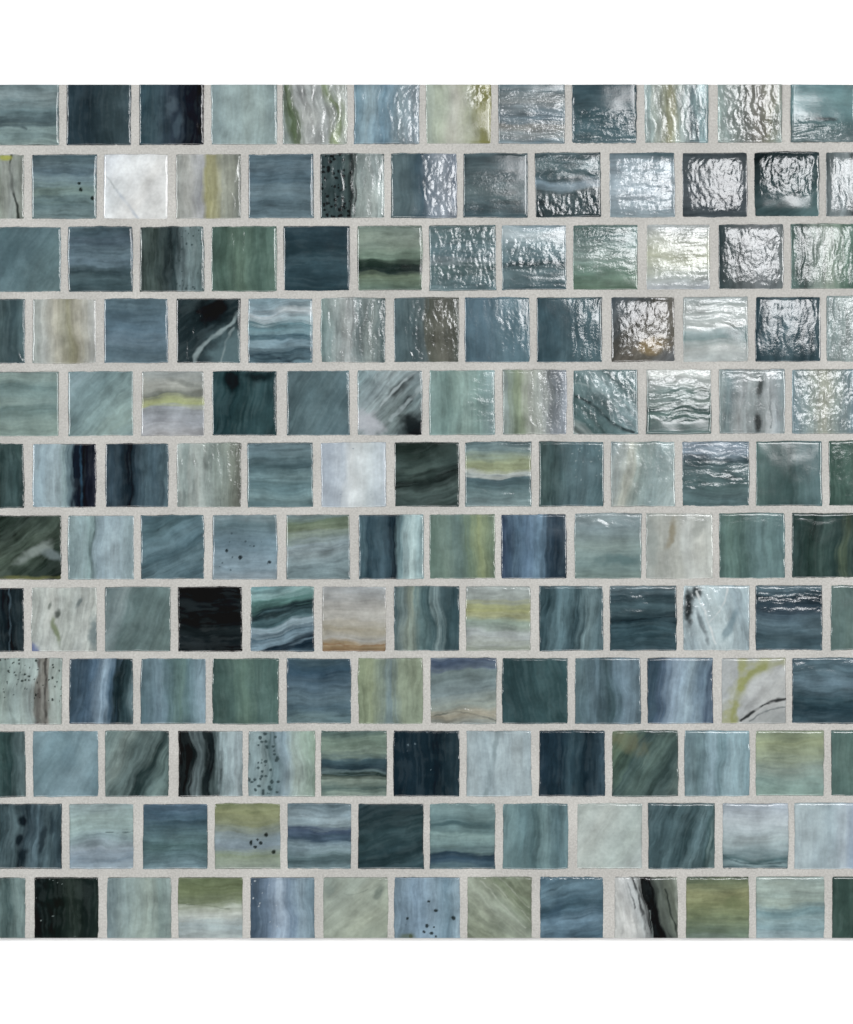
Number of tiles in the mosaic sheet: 150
